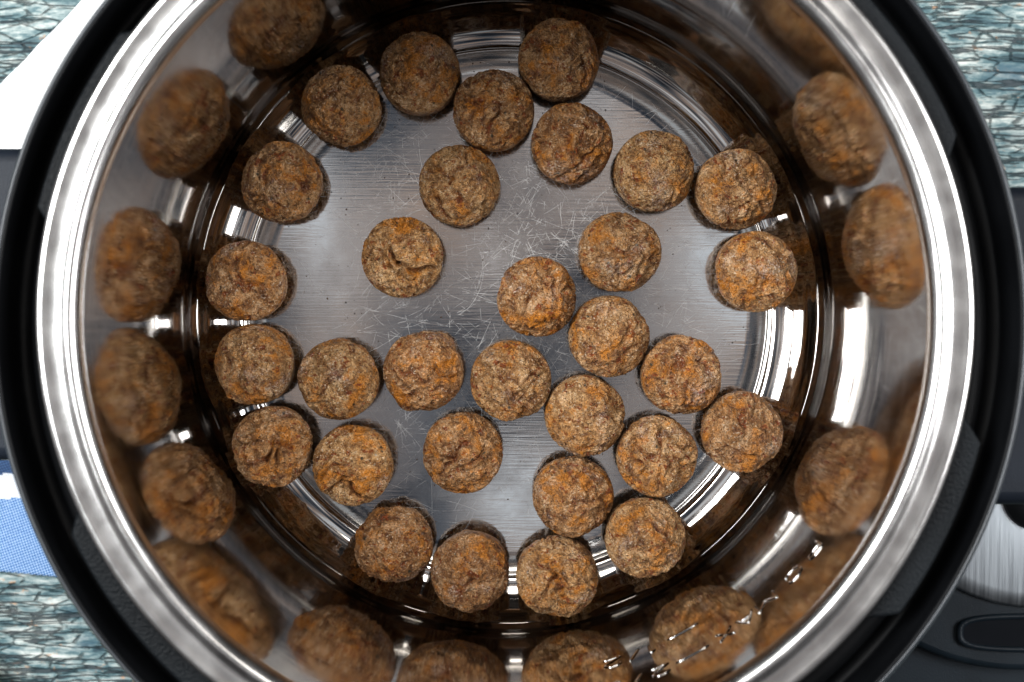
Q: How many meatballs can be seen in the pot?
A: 31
